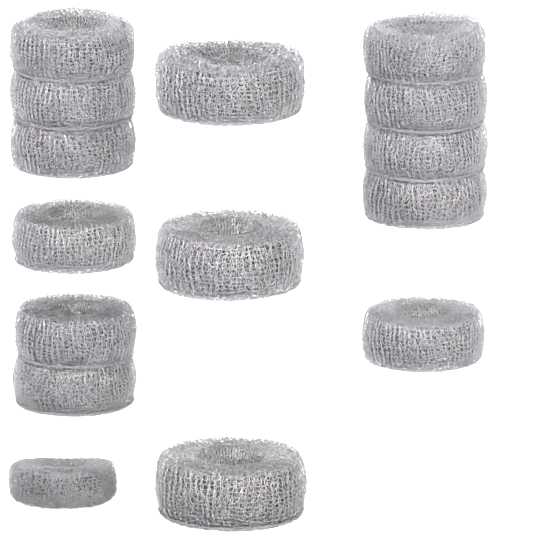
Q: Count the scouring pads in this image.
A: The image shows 15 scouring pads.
